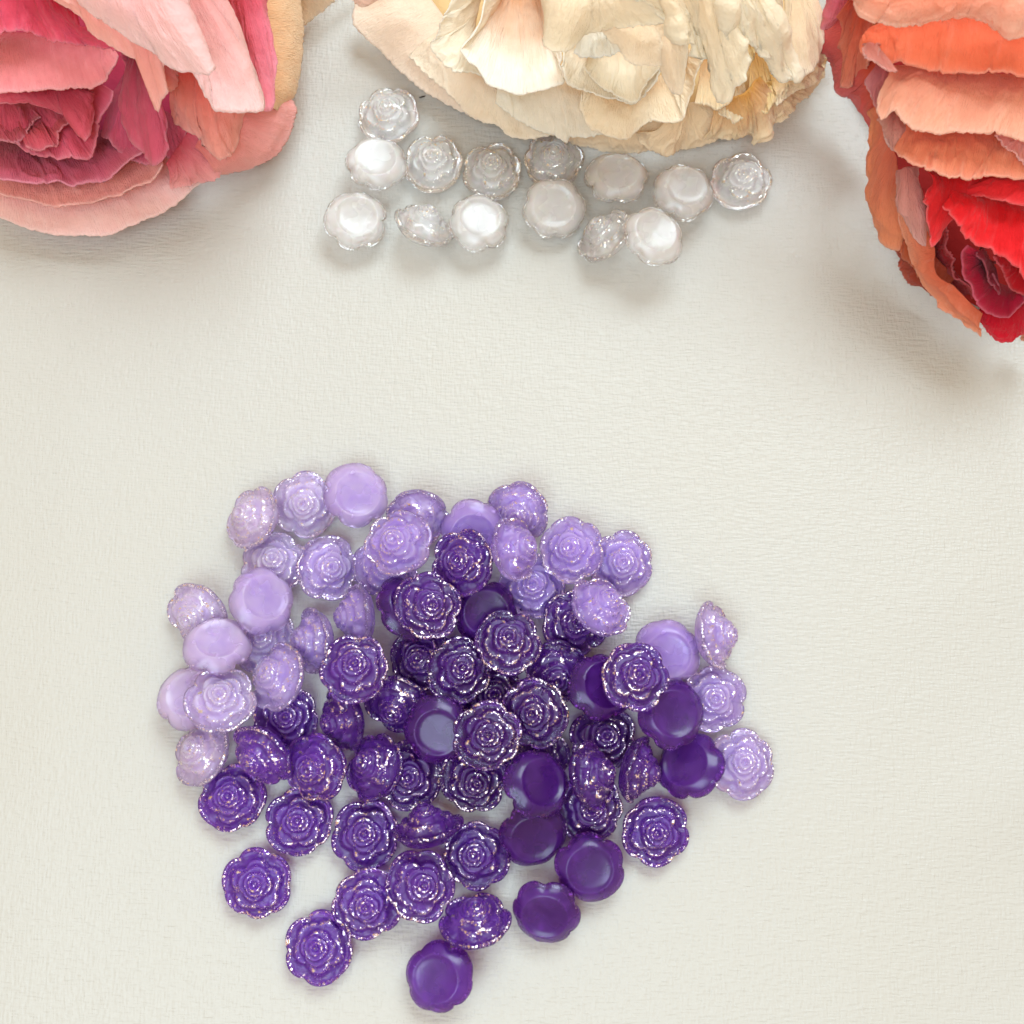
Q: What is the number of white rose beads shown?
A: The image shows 14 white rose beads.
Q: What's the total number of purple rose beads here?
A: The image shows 47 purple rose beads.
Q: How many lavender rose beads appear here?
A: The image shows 29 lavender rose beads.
